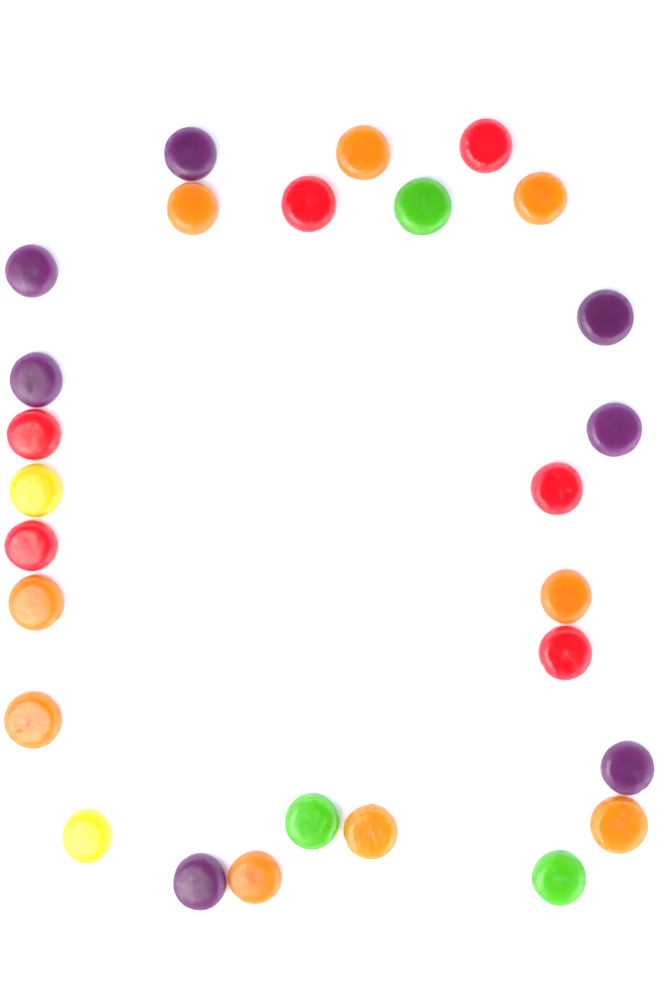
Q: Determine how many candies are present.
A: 27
